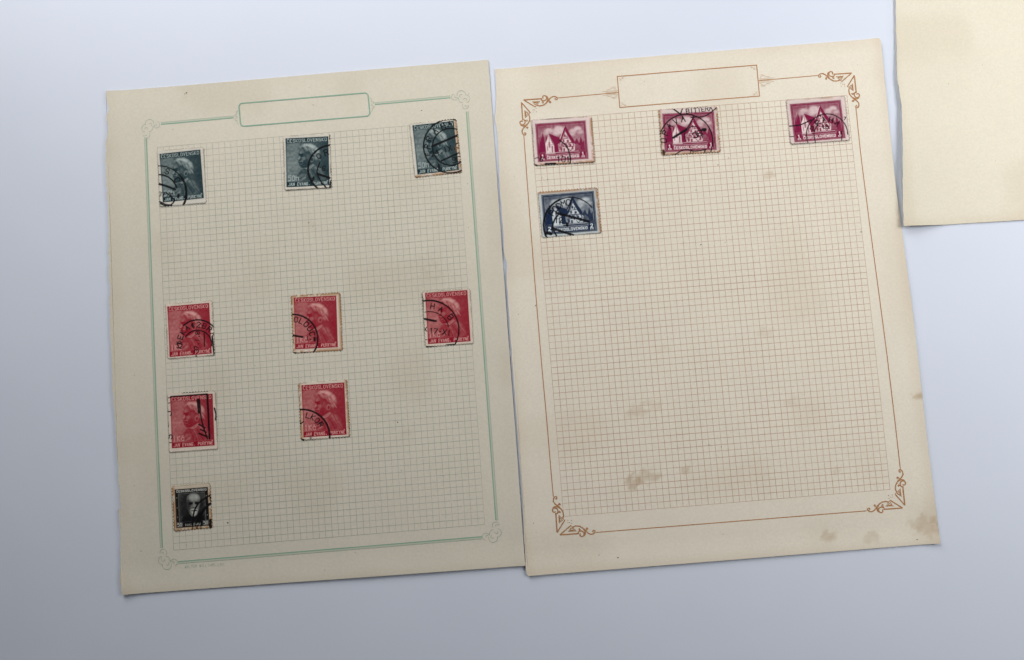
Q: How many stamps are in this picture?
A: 13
